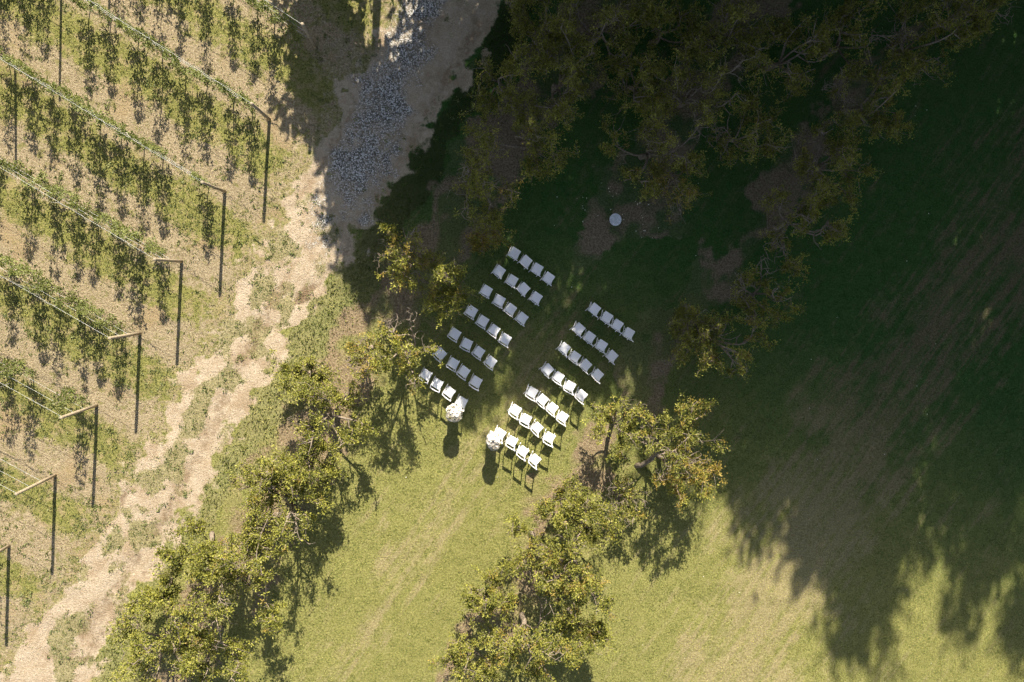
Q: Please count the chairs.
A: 56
